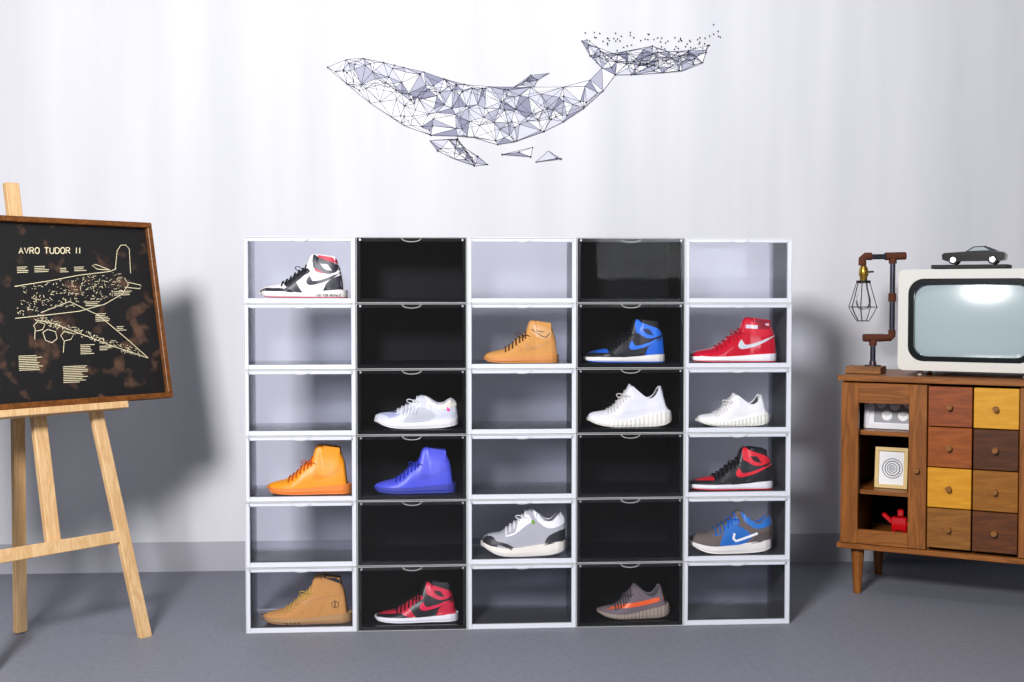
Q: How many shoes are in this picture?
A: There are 15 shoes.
